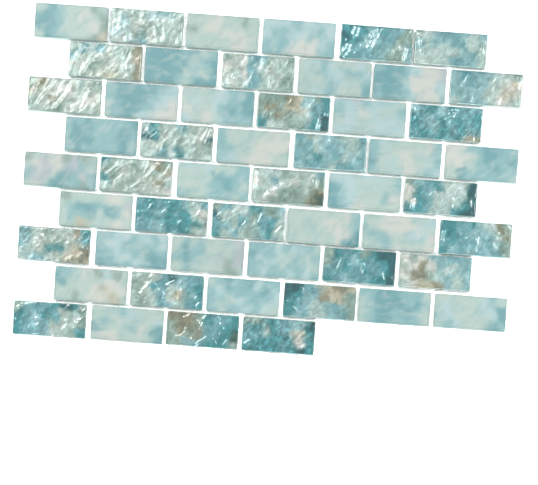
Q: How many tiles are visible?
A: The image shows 52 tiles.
